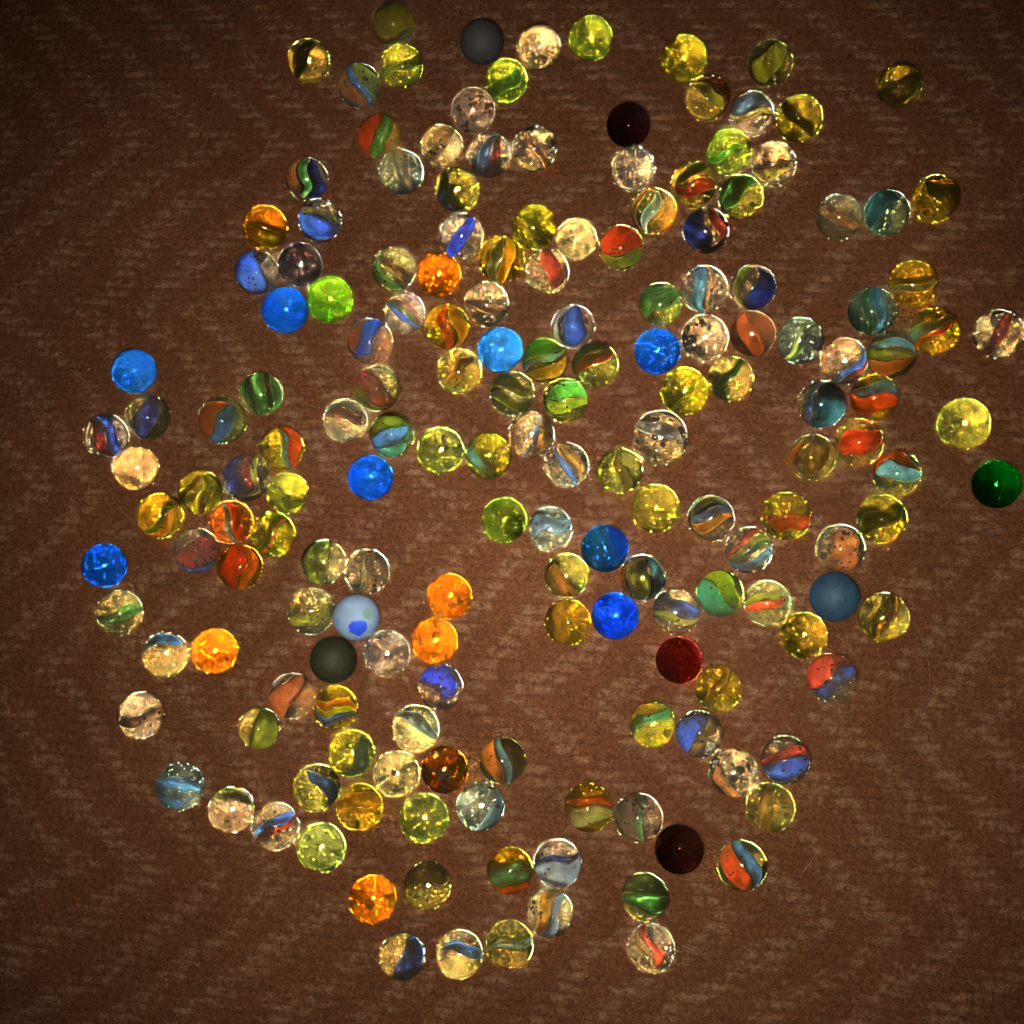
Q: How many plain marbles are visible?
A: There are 39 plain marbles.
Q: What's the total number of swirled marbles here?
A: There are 137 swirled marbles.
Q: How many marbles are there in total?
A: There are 176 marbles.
